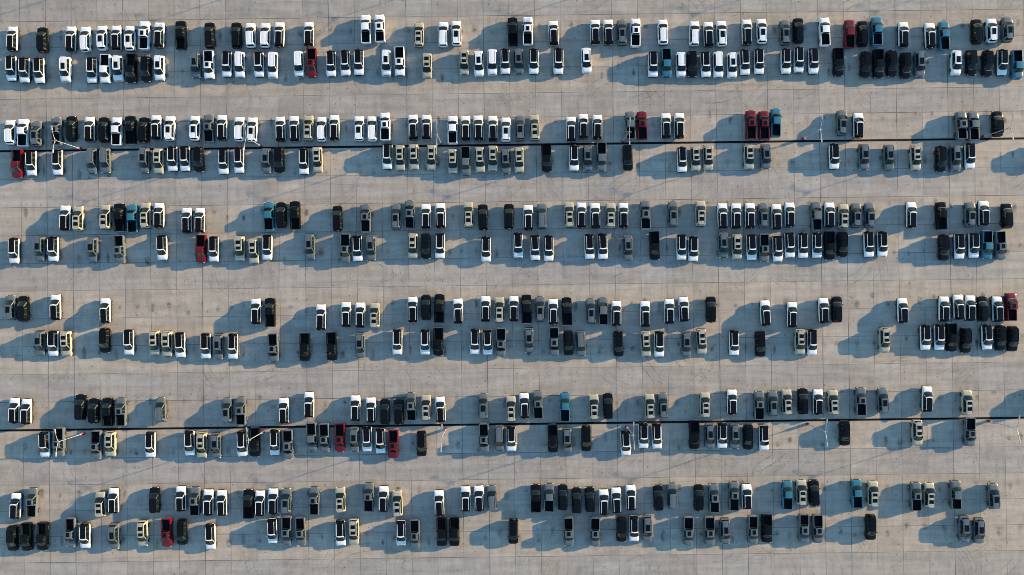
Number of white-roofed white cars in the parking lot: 48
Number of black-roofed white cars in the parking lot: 187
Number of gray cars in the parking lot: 114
